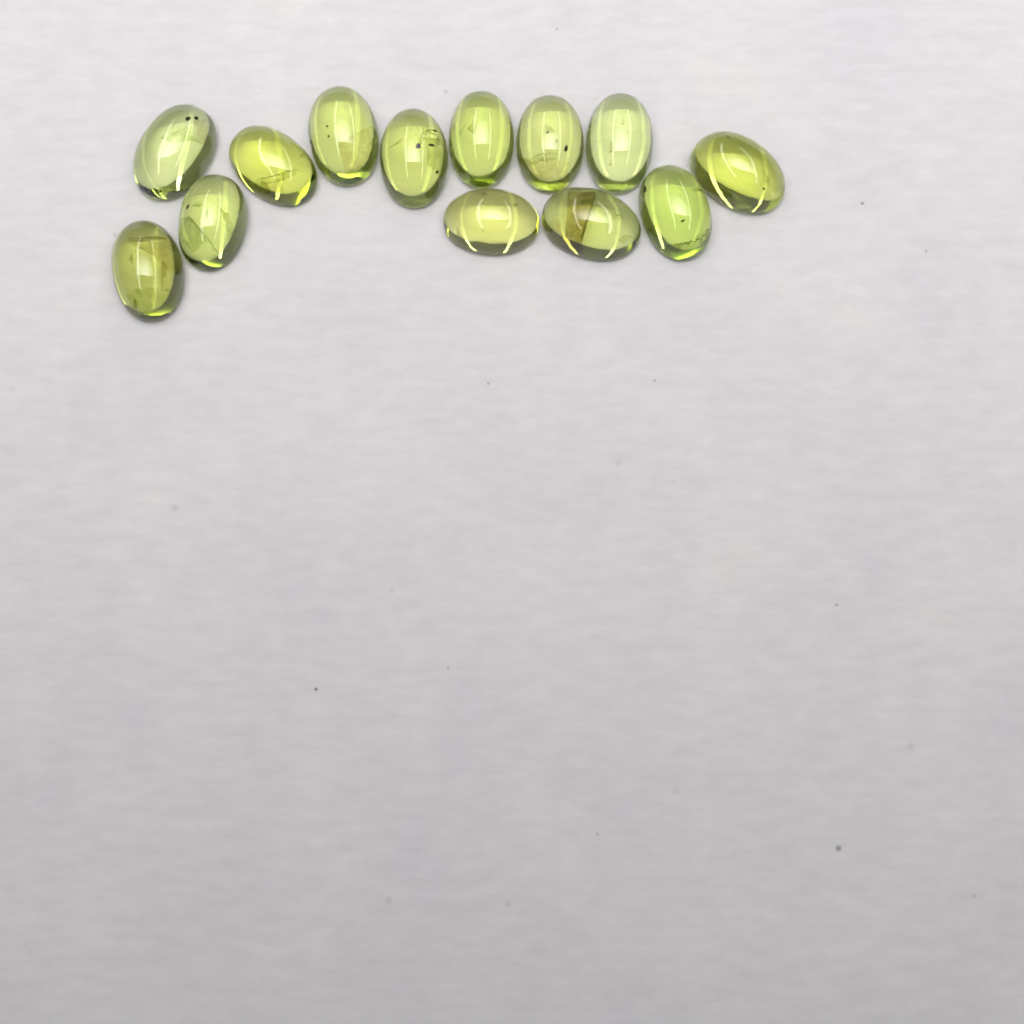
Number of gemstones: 13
